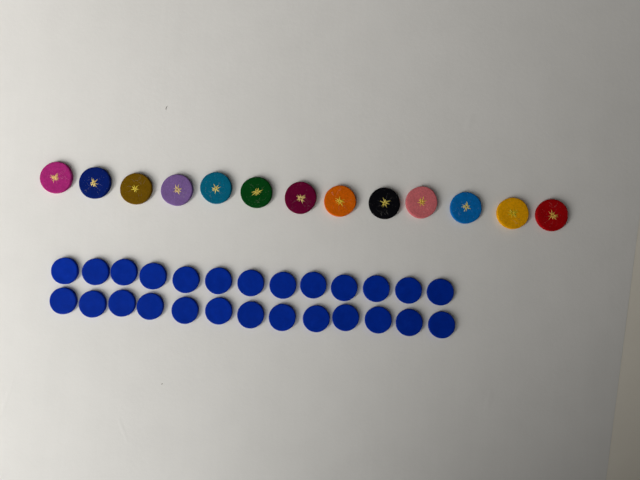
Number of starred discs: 13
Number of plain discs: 26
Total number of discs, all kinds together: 39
